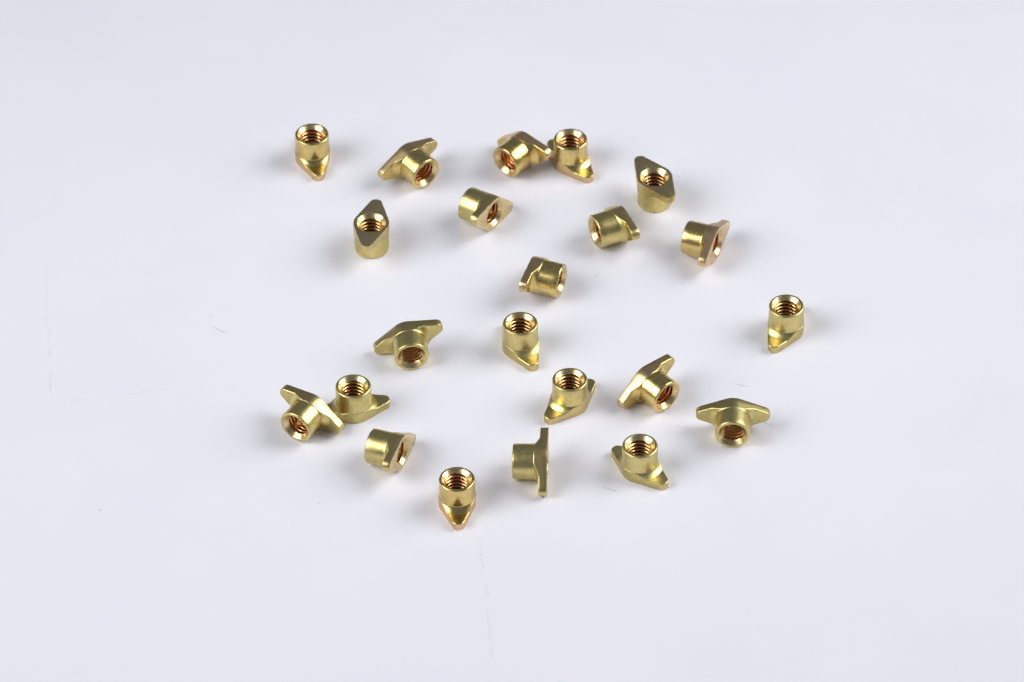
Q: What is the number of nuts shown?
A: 22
